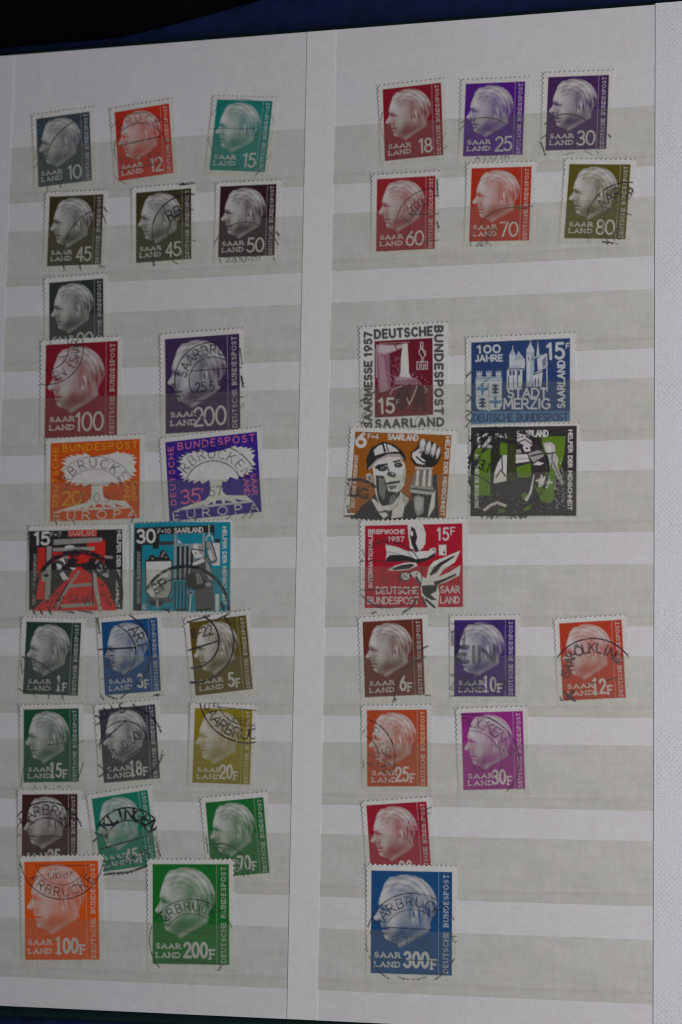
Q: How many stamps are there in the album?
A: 42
